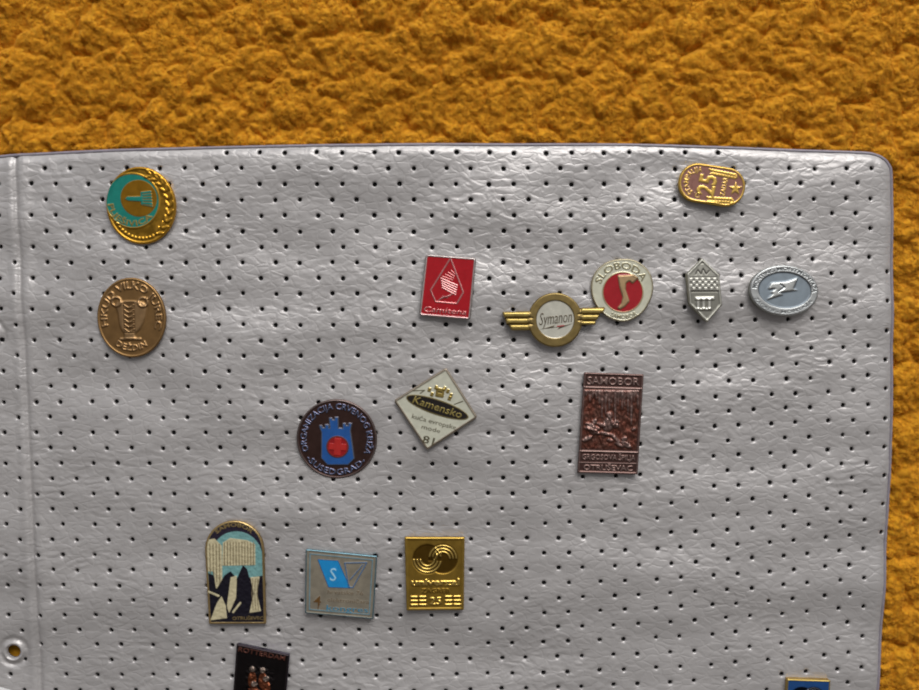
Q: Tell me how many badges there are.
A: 16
